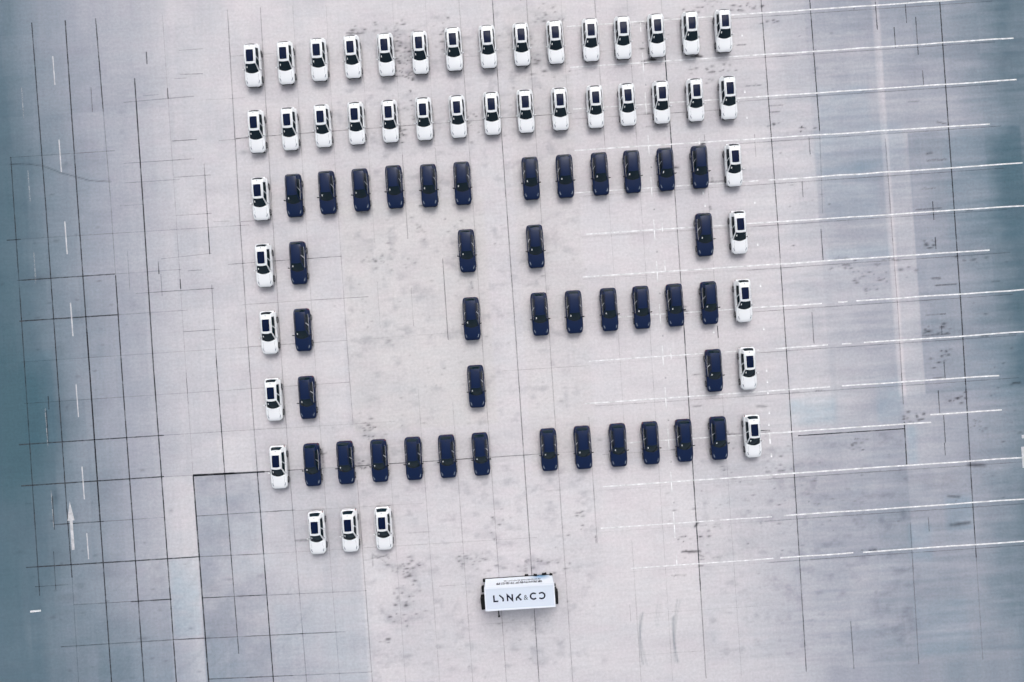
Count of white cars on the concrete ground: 43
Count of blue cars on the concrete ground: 39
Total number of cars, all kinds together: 82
